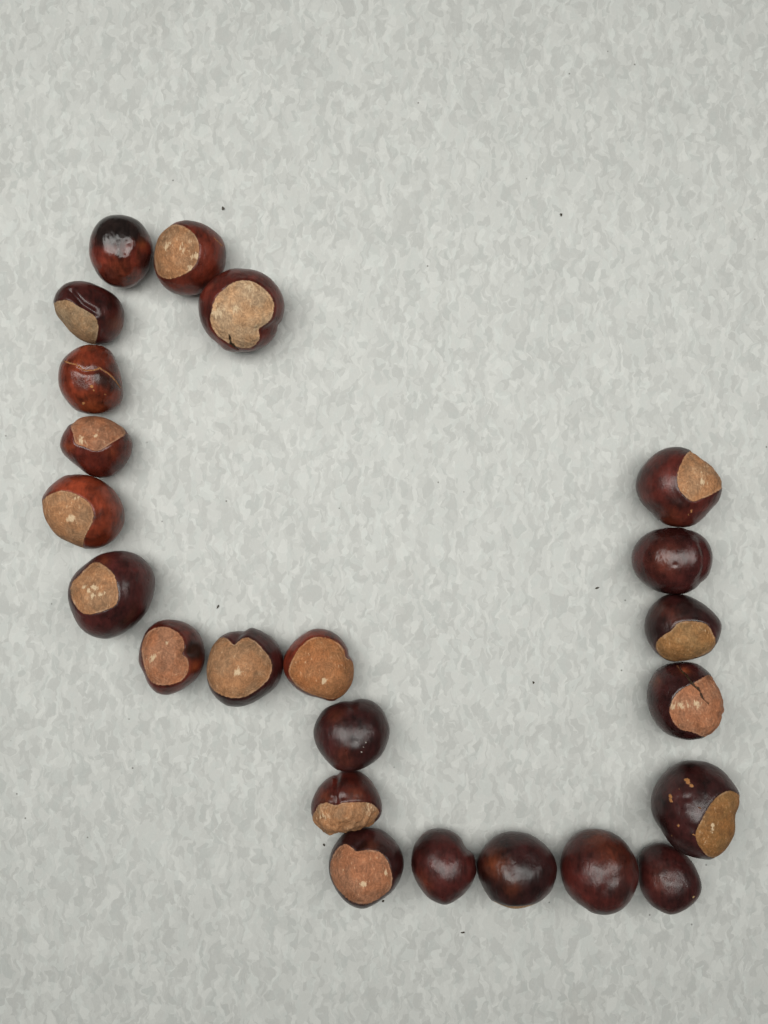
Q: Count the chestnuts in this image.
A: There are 23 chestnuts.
